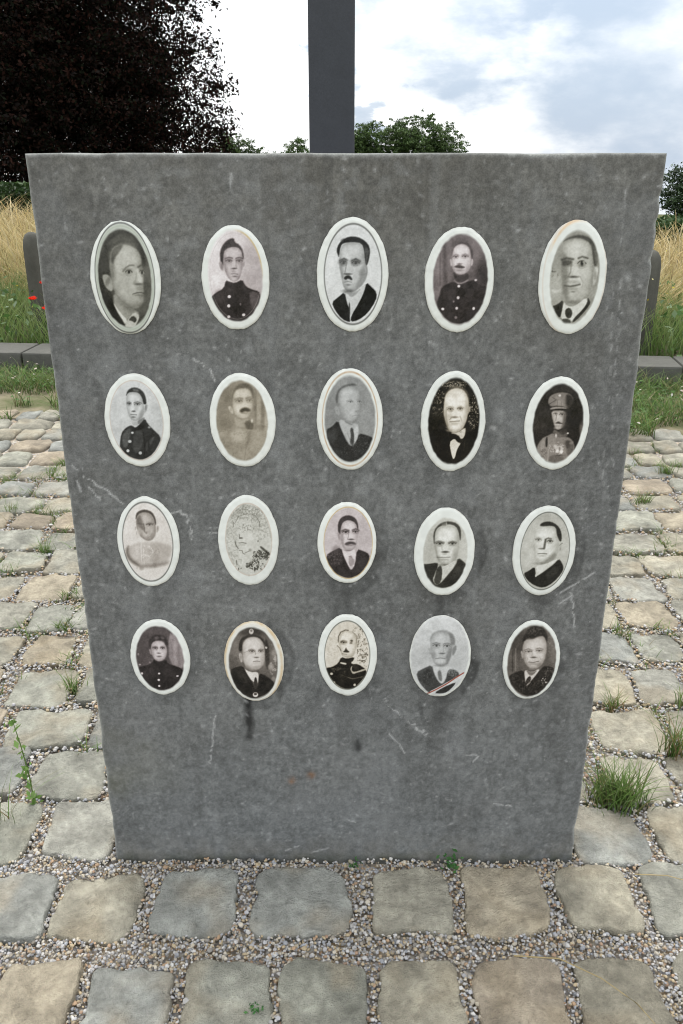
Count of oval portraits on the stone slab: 20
